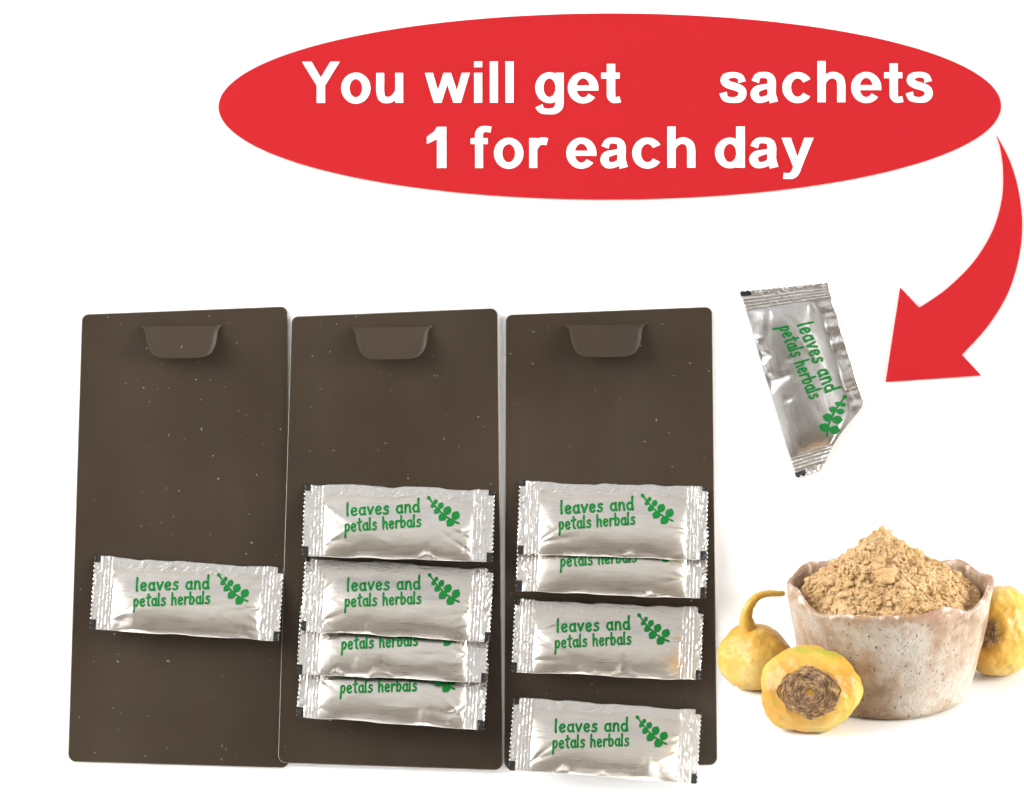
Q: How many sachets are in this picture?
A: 10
